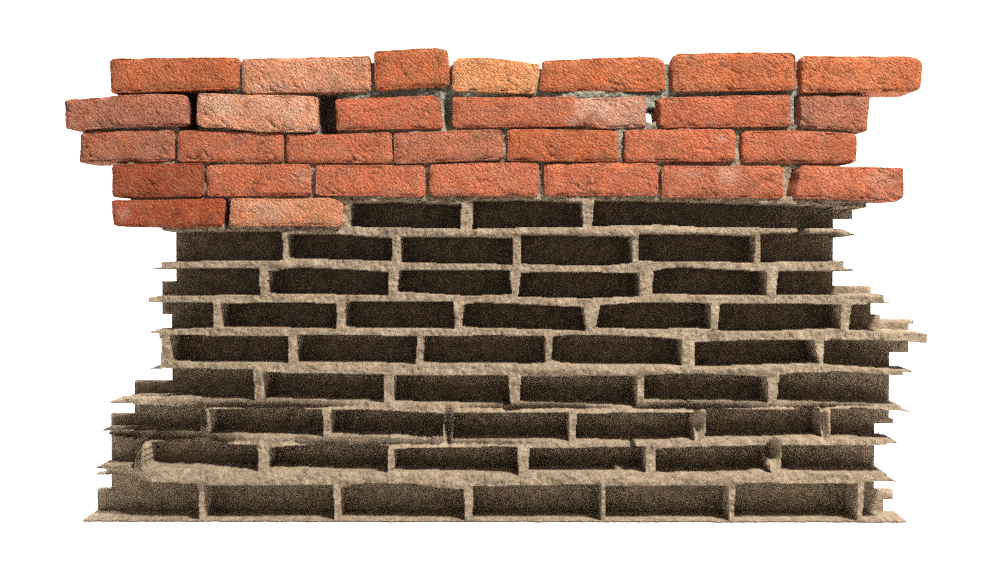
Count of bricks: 29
